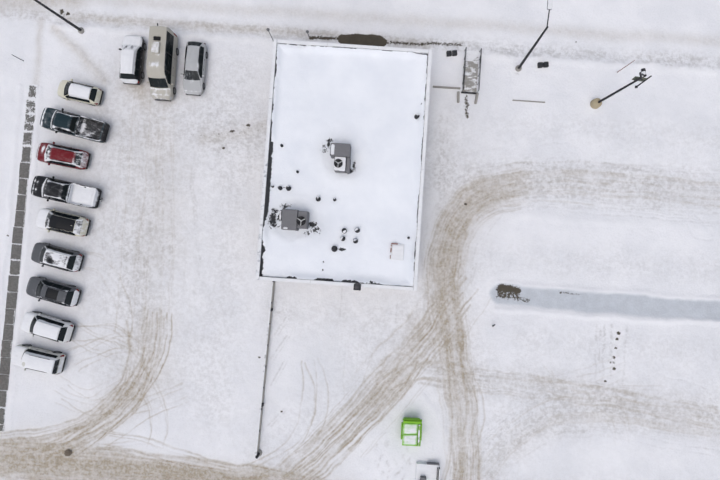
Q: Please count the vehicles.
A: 12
